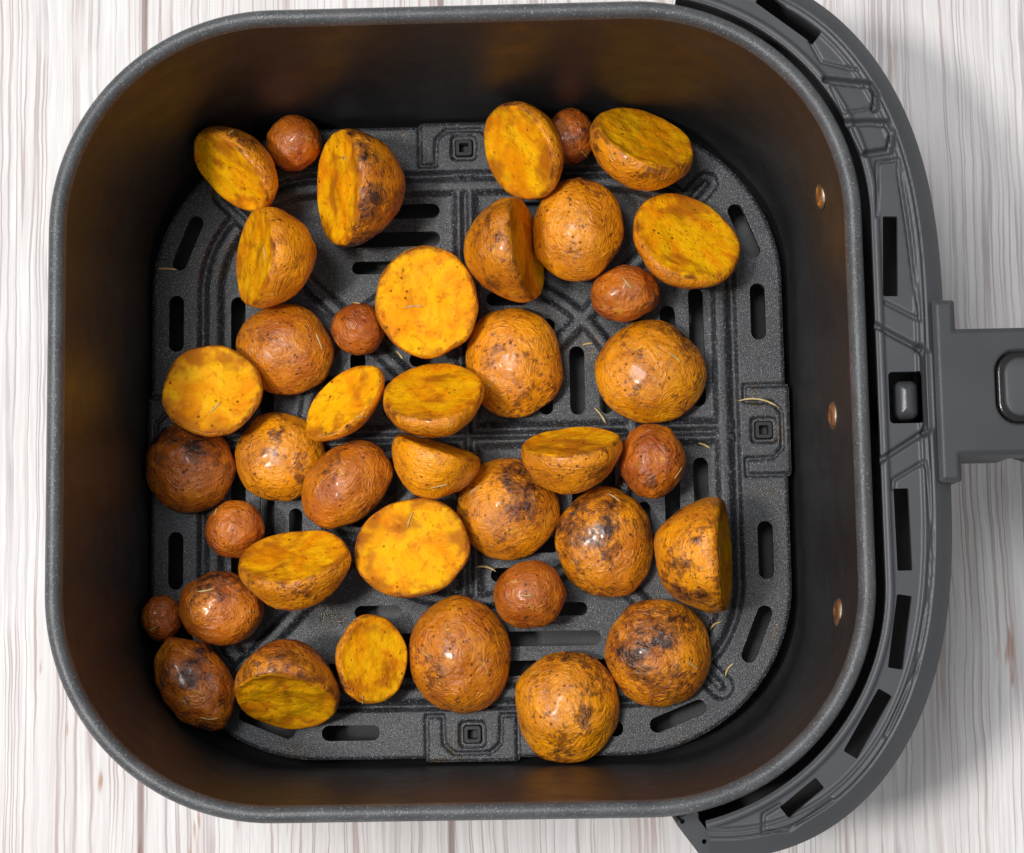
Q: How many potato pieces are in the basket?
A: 40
